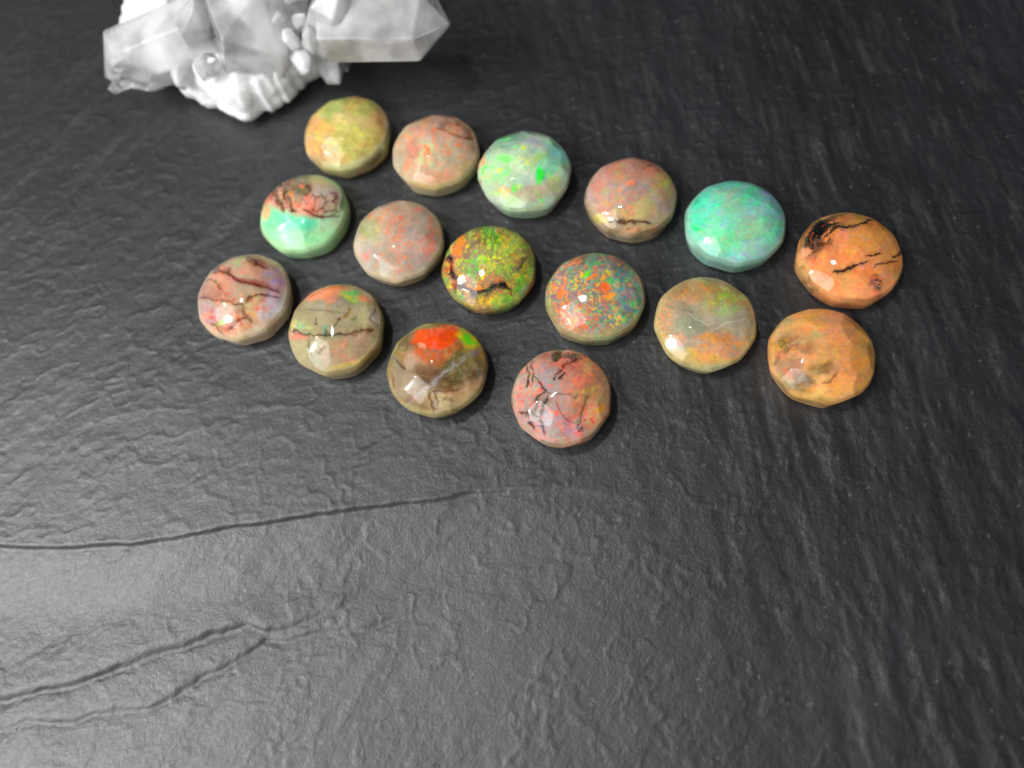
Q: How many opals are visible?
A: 16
